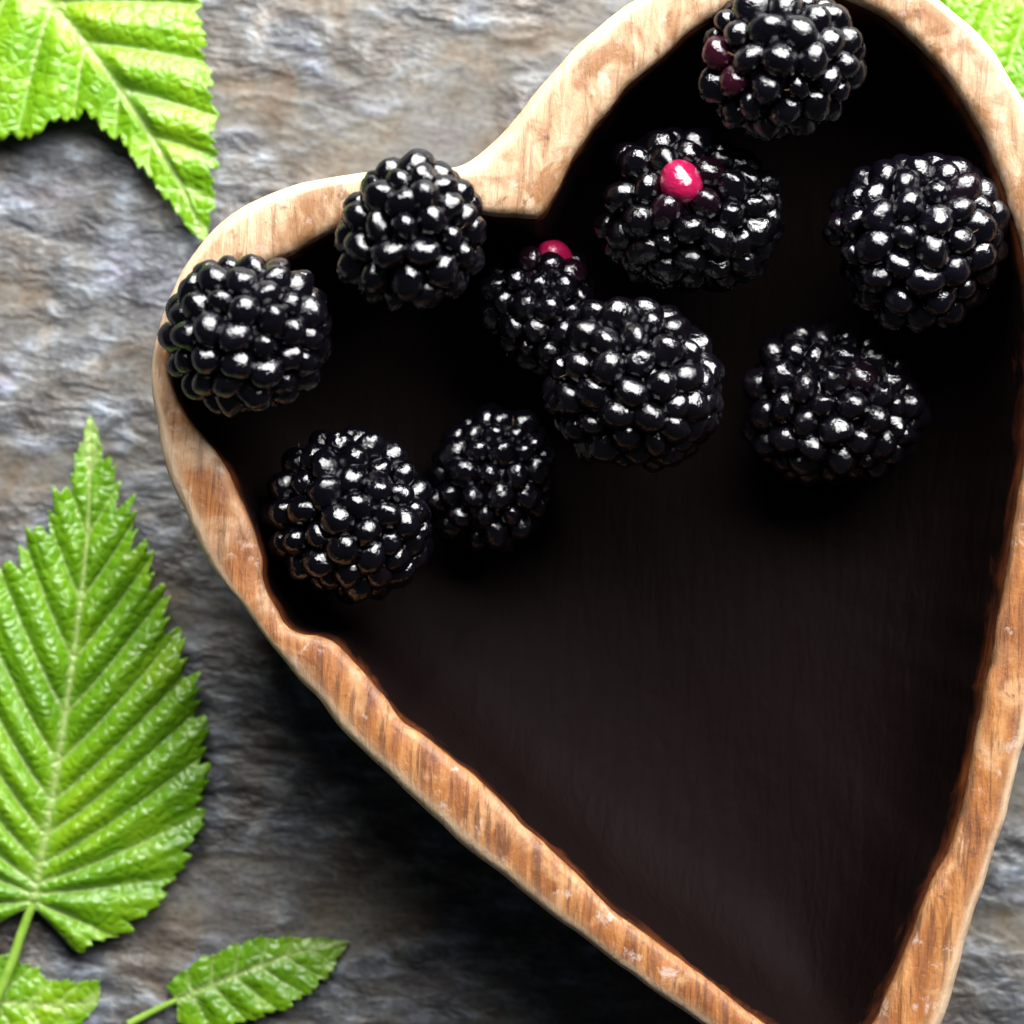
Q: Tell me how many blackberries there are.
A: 10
